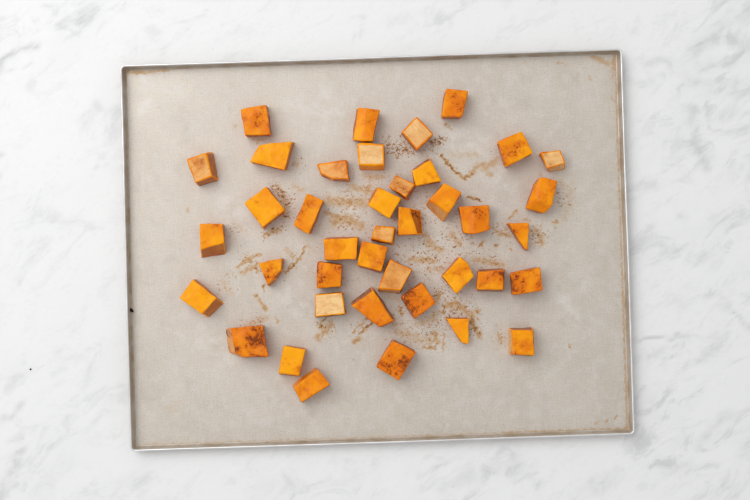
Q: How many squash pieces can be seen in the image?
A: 40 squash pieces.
